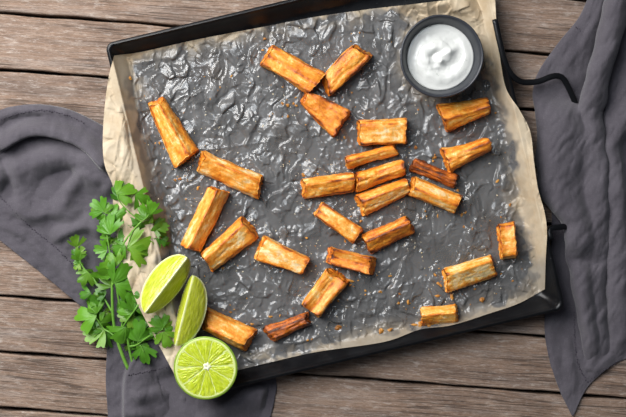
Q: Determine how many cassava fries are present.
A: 26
